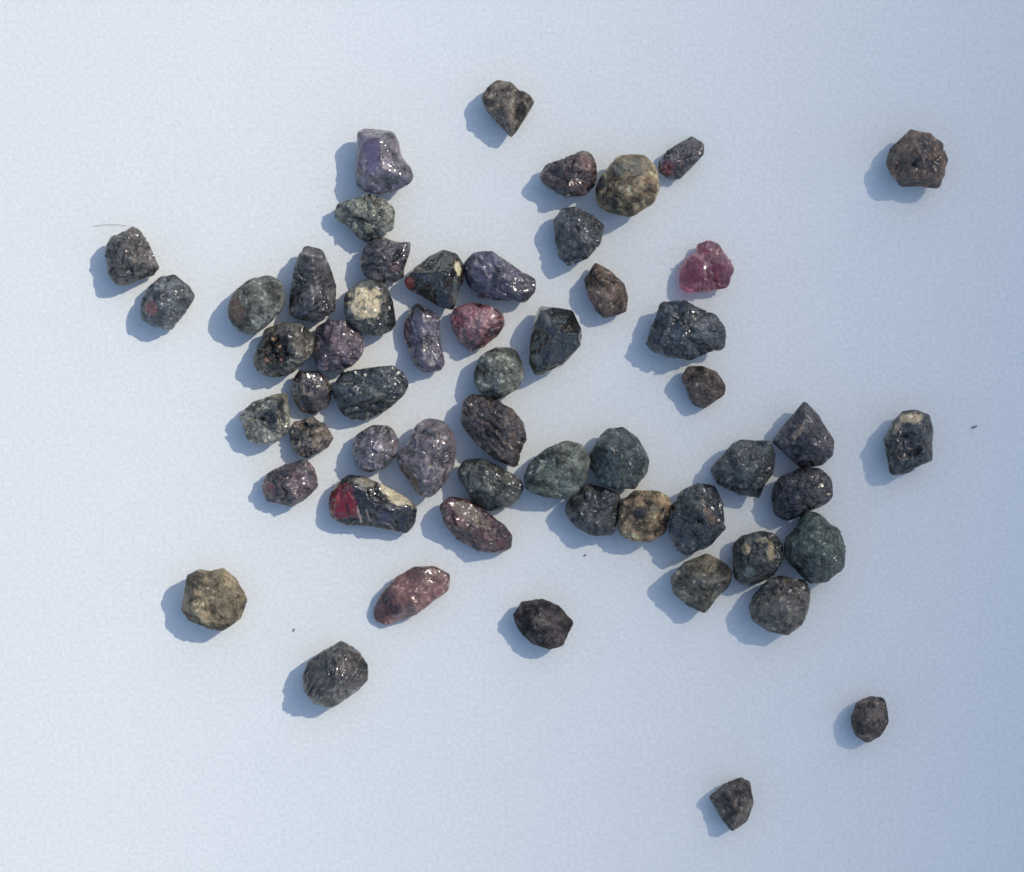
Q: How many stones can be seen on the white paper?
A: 56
